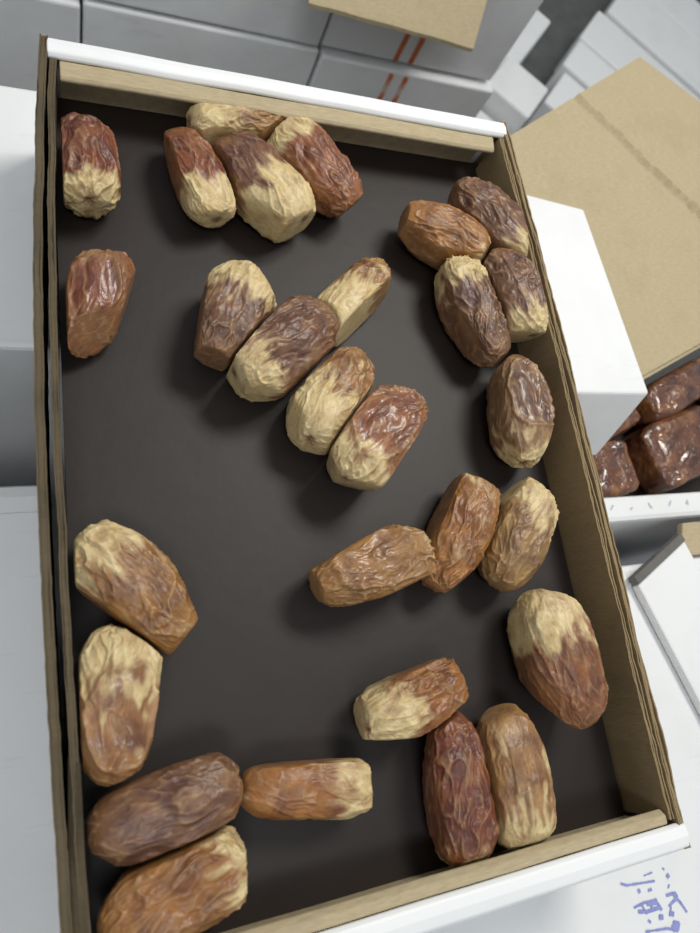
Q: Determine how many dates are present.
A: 28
